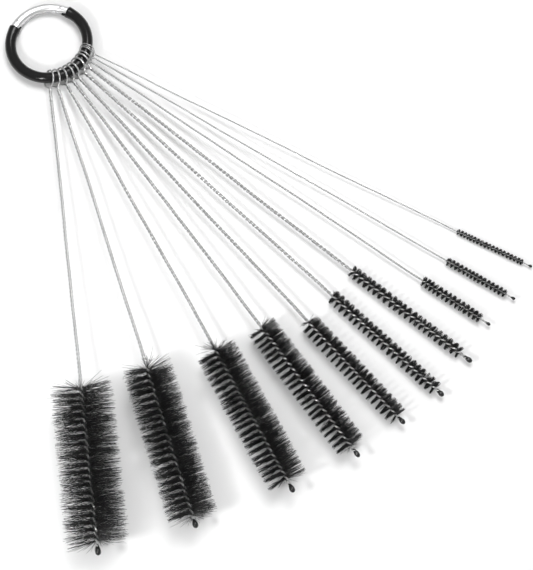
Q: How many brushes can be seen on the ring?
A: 10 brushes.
